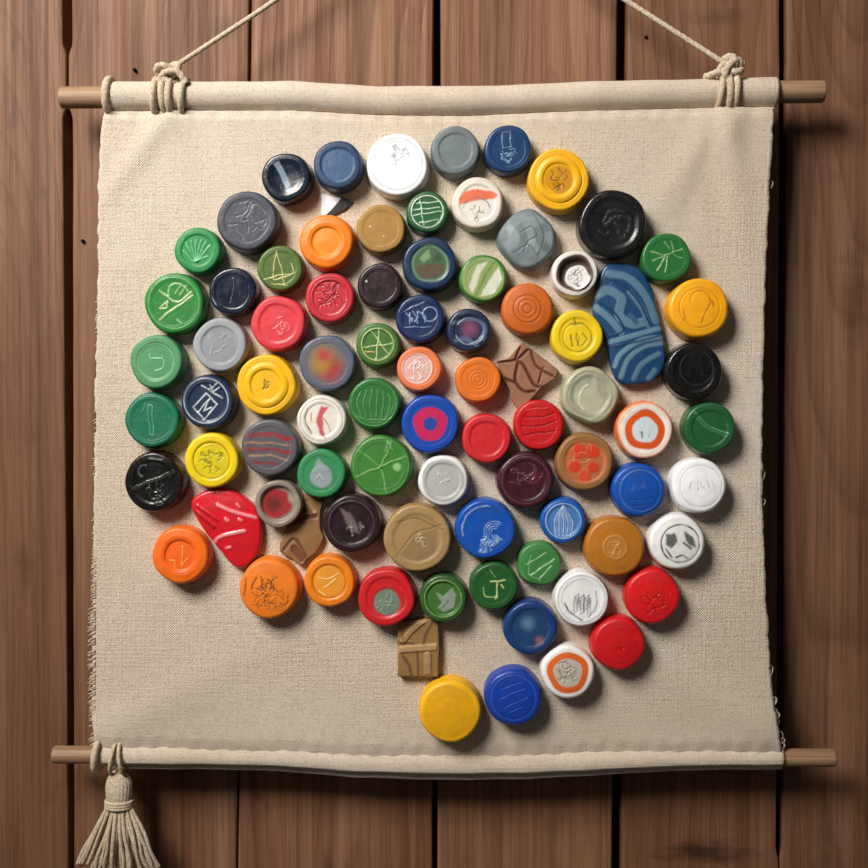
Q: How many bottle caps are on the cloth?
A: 78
